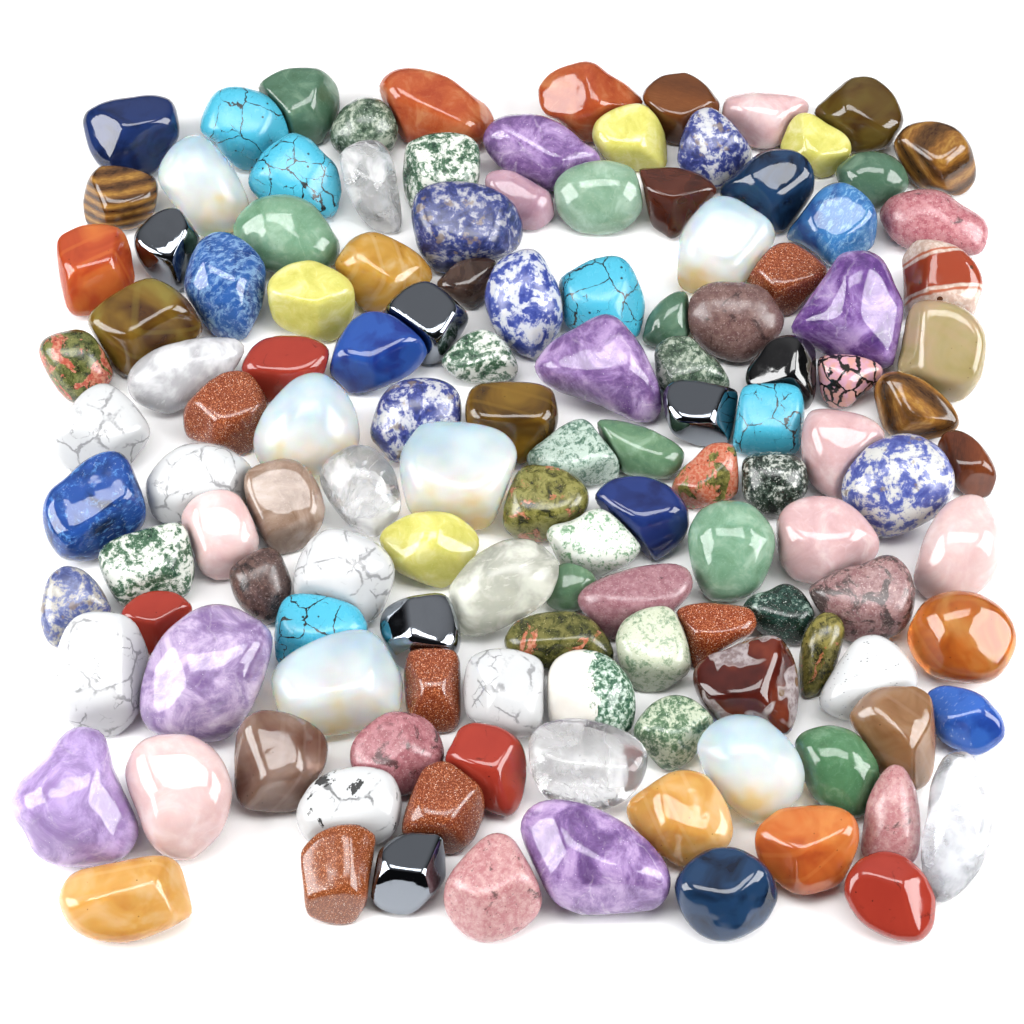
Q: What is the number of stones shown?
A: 131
